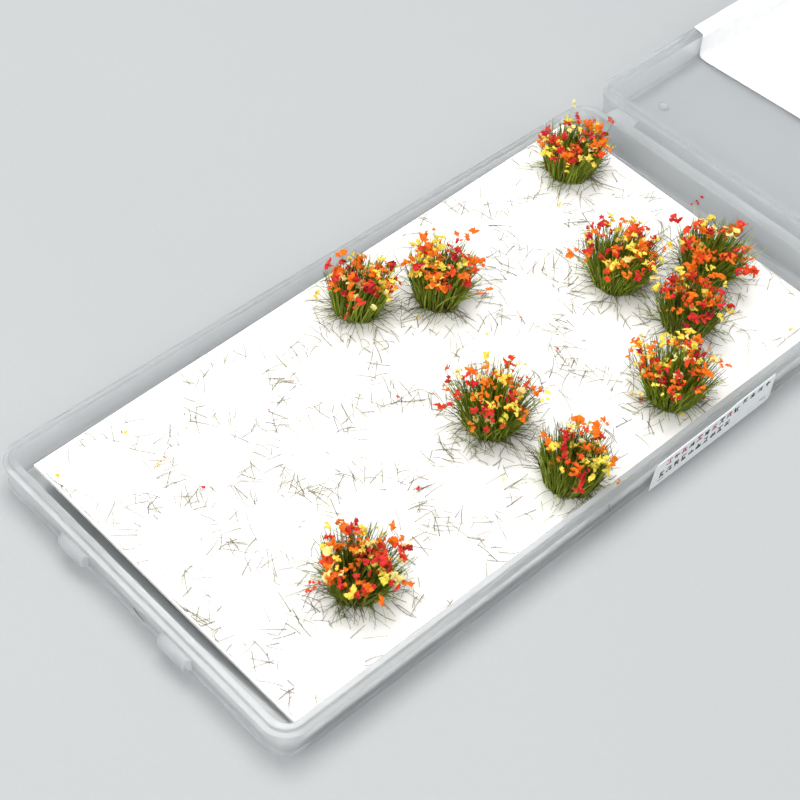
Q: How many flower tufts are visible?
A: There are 10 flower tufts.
